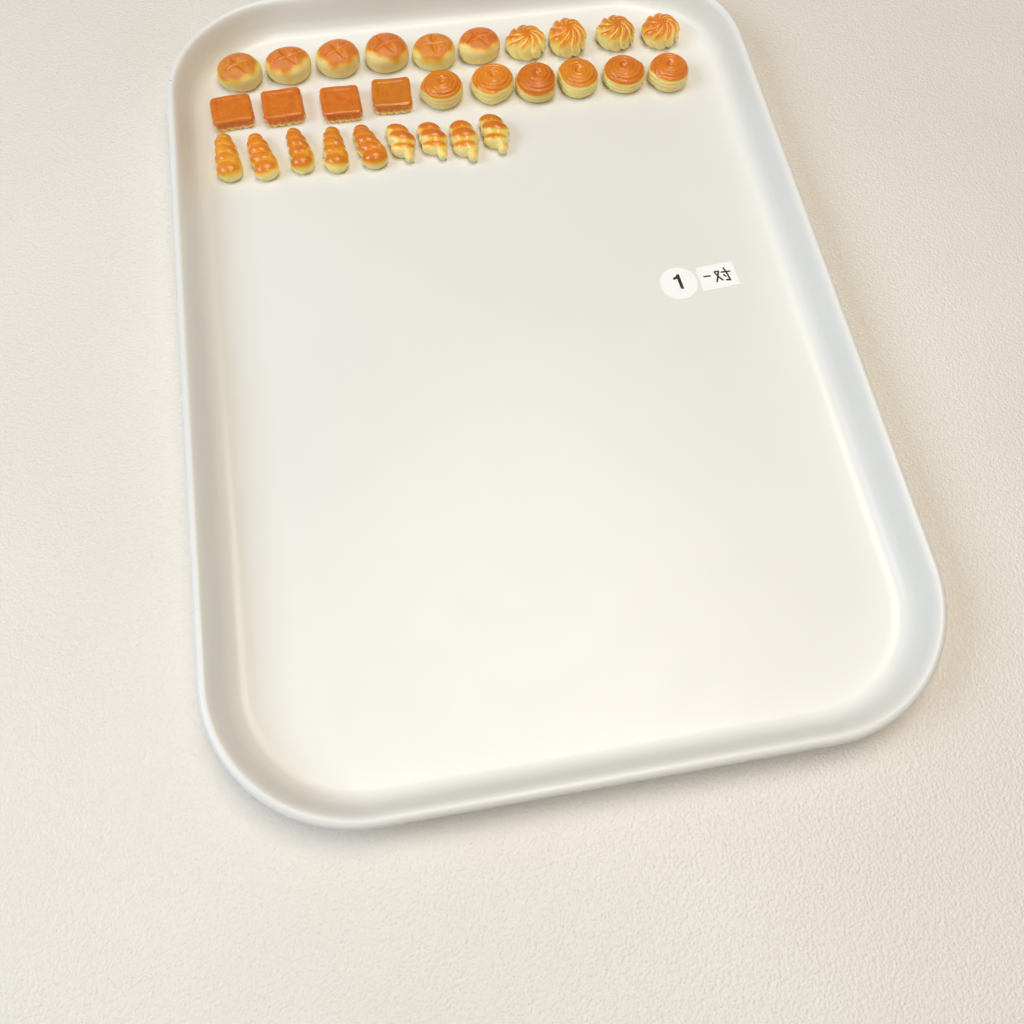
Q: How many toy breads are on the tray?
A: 29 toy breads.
